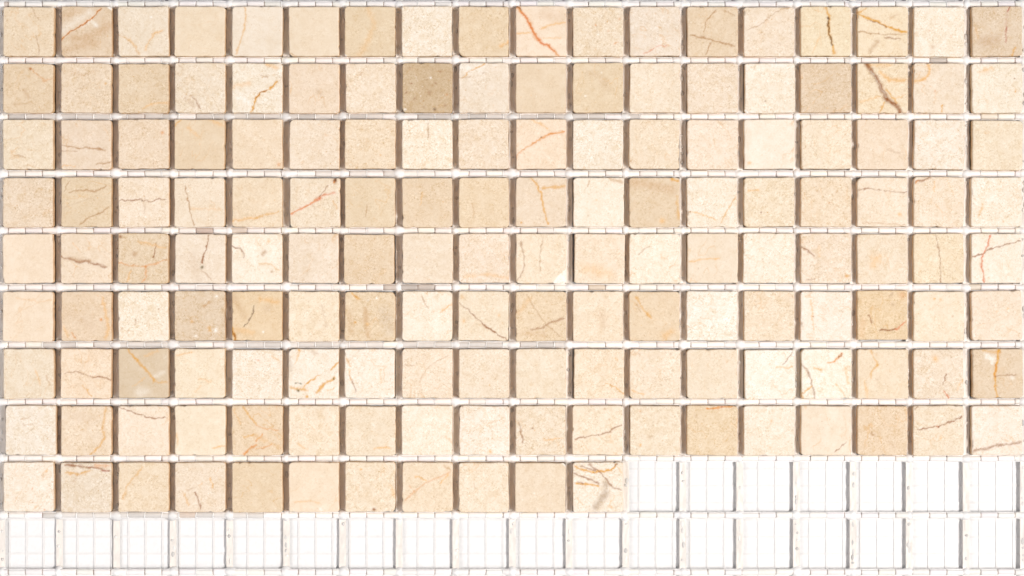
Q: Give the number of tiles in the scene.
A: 155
